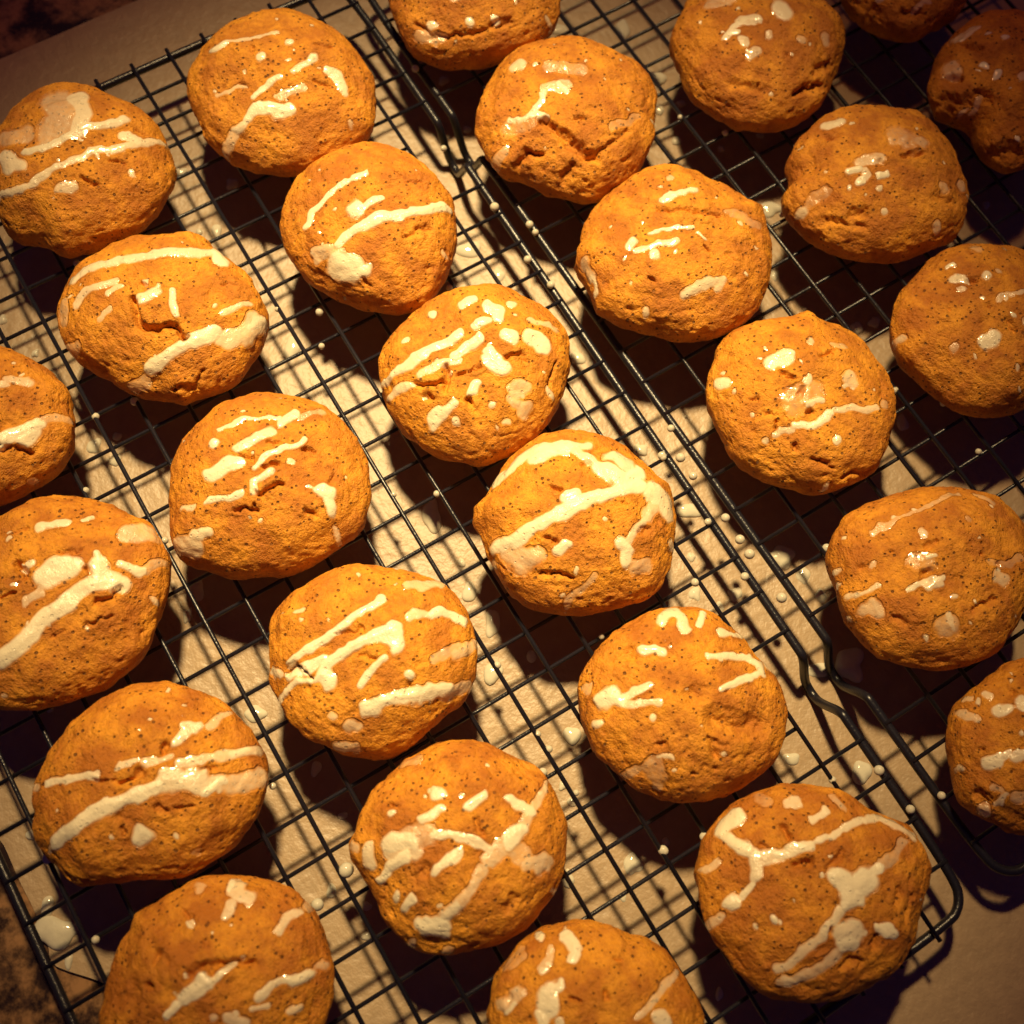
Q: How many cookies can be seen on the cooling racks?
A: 27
